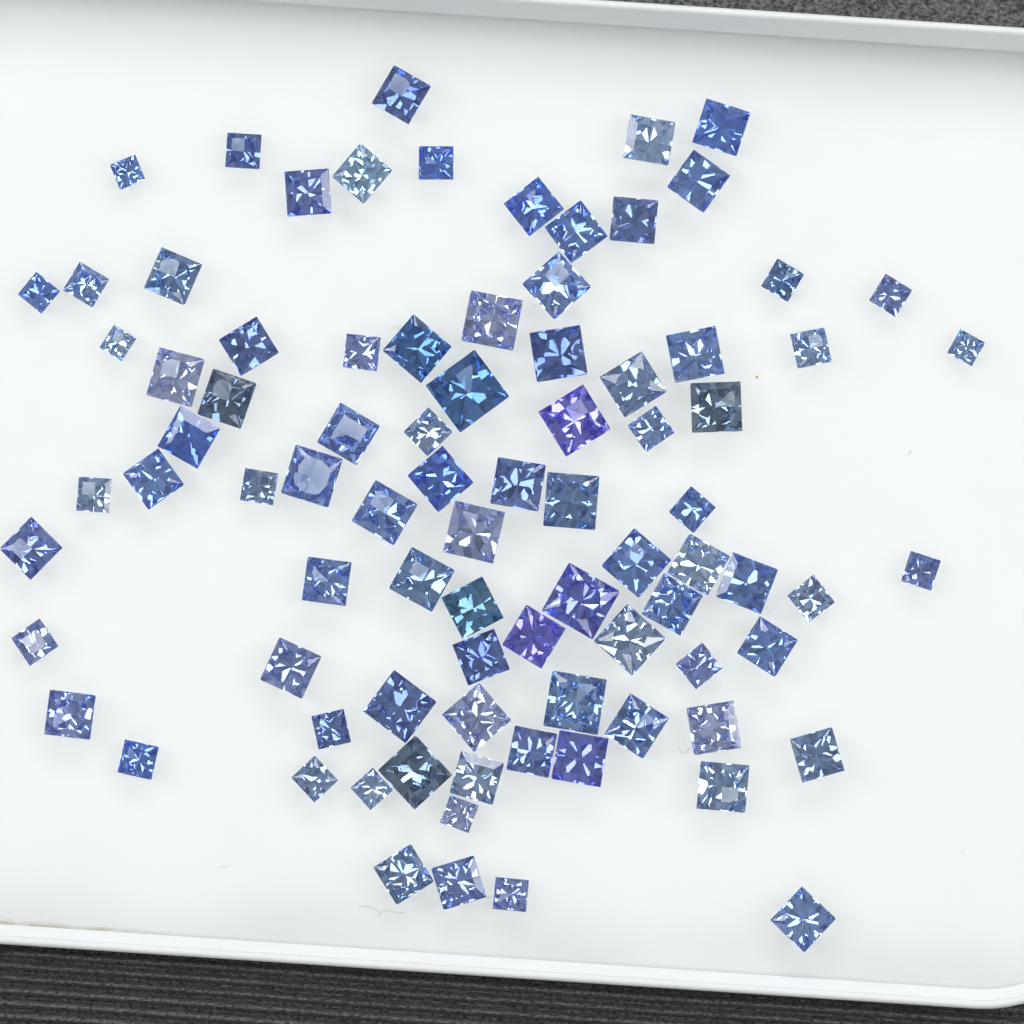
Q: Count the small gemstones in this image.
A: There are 26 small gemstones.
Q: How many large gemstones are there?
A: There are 60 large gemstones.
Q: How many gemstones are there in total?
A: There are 86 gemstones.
